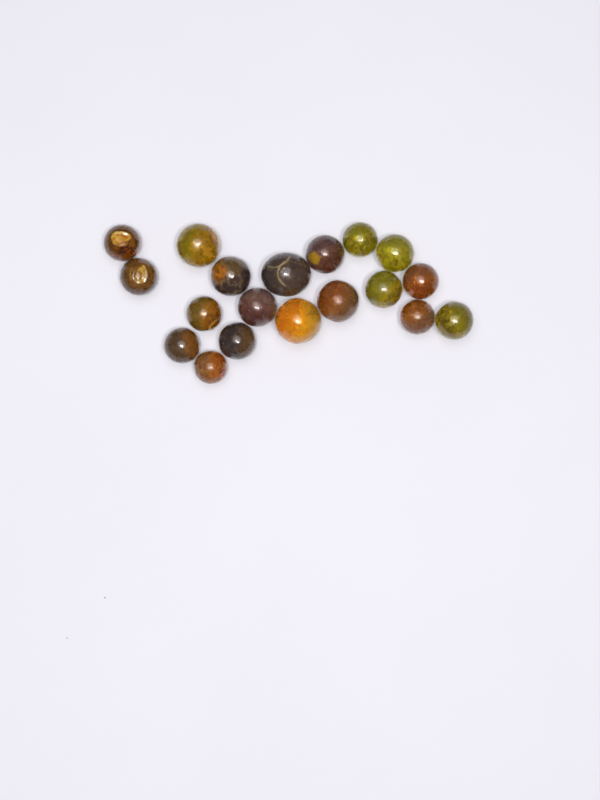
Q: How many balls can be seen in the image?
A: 19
